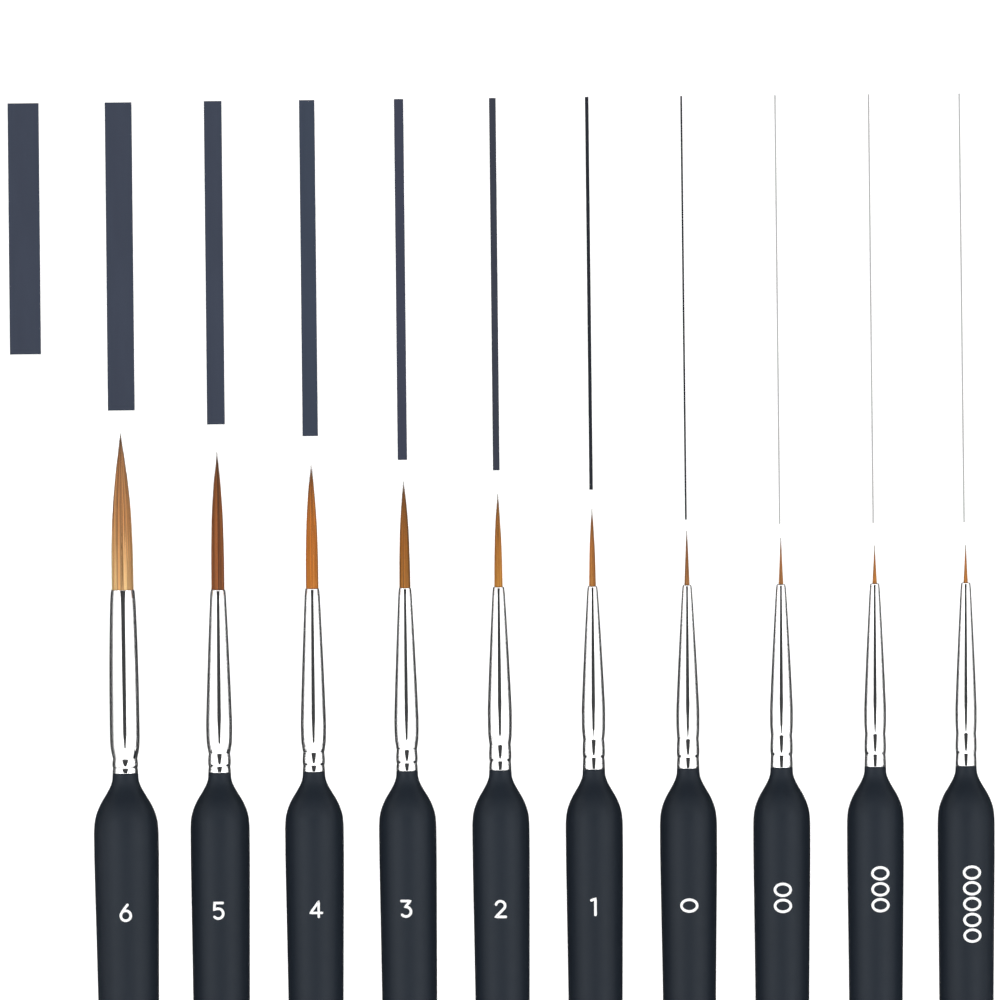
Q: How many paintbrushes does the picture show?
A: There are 10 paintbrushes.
